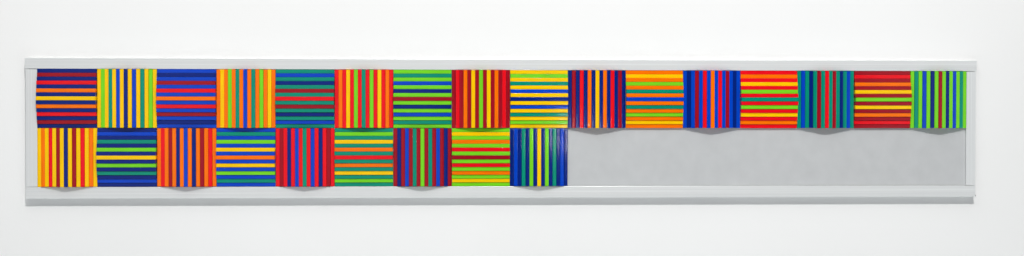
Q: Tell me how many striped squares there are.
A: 25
